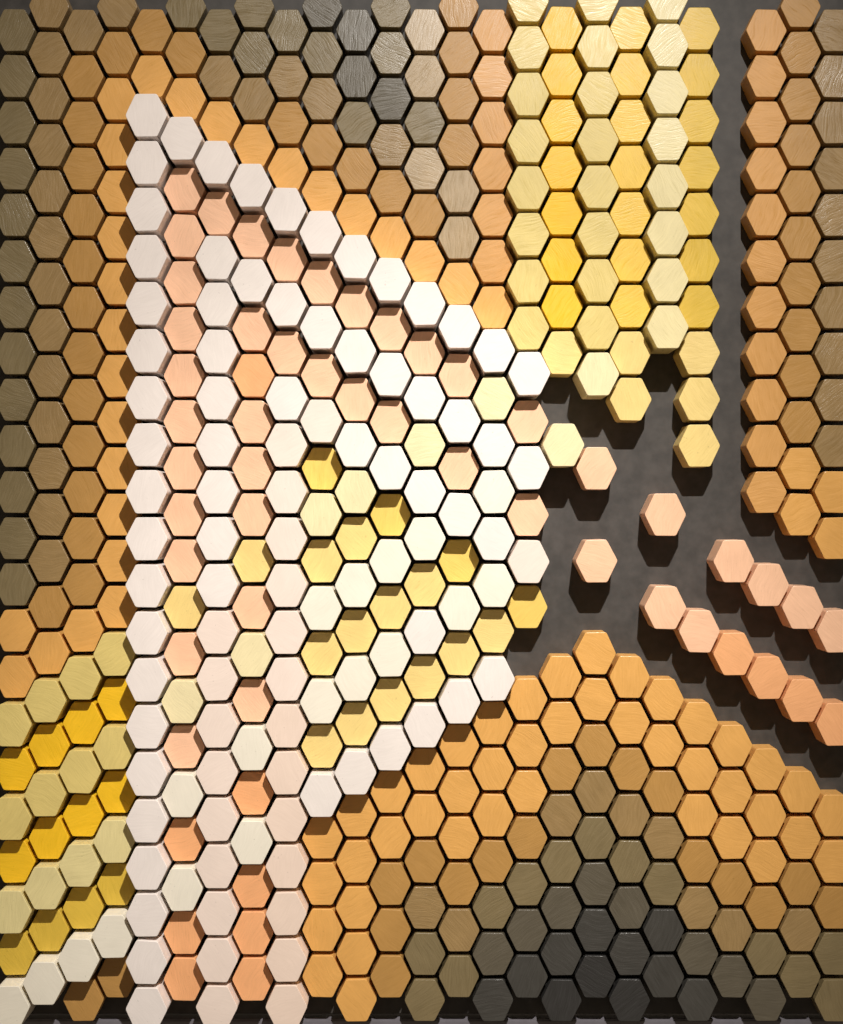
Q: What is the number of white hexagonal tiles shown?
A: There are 103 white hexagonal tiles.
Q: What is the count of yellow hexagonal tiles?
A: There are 101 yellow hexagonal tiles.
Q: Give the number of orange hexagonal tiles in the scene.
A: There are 197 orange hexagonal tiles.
